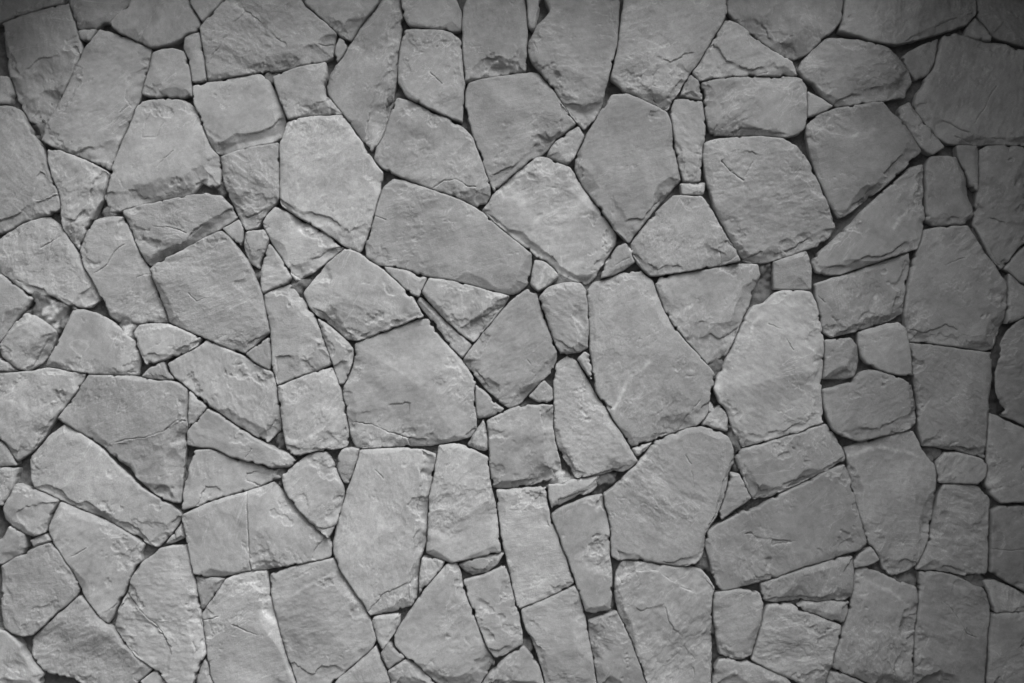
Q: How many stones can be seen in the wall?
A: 165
